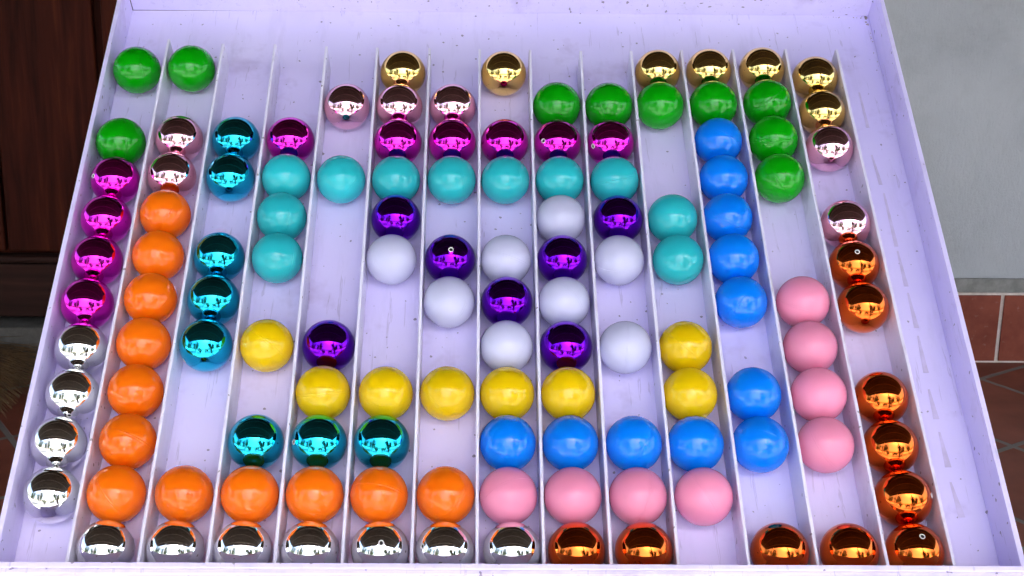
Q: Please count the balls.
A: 128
